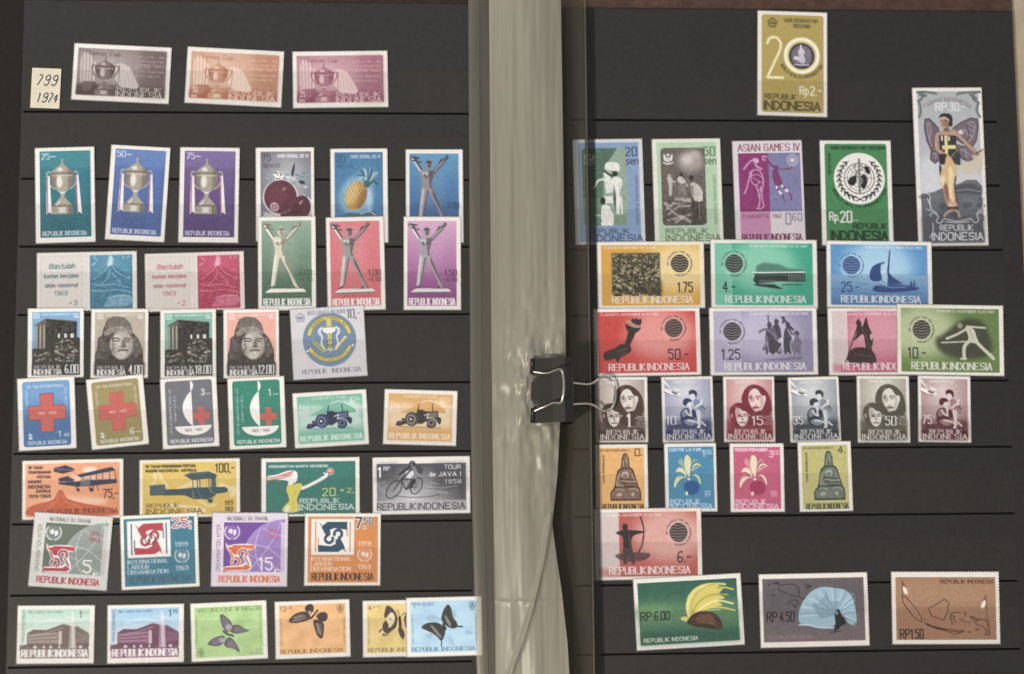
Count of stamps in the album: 66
